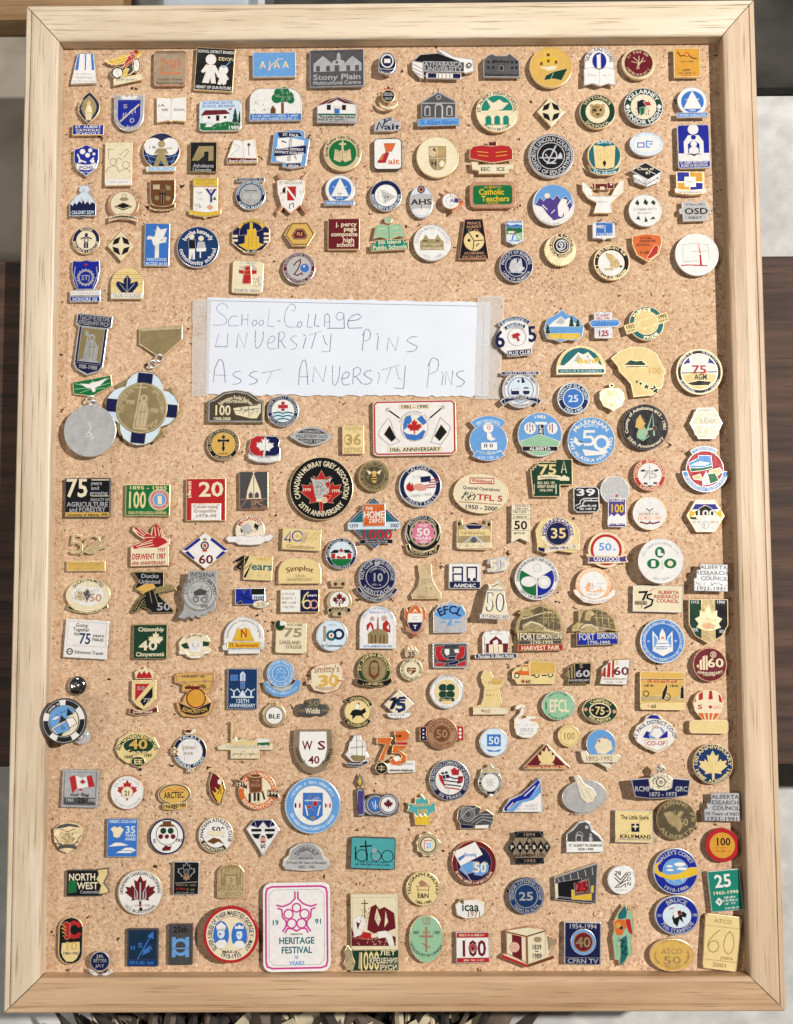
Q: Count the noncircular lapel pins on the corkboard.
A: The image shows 198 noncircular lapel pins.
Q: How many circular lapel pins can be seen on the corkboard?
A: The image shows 55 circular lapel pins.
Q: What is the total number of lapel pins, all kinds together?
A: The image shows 253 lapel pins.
